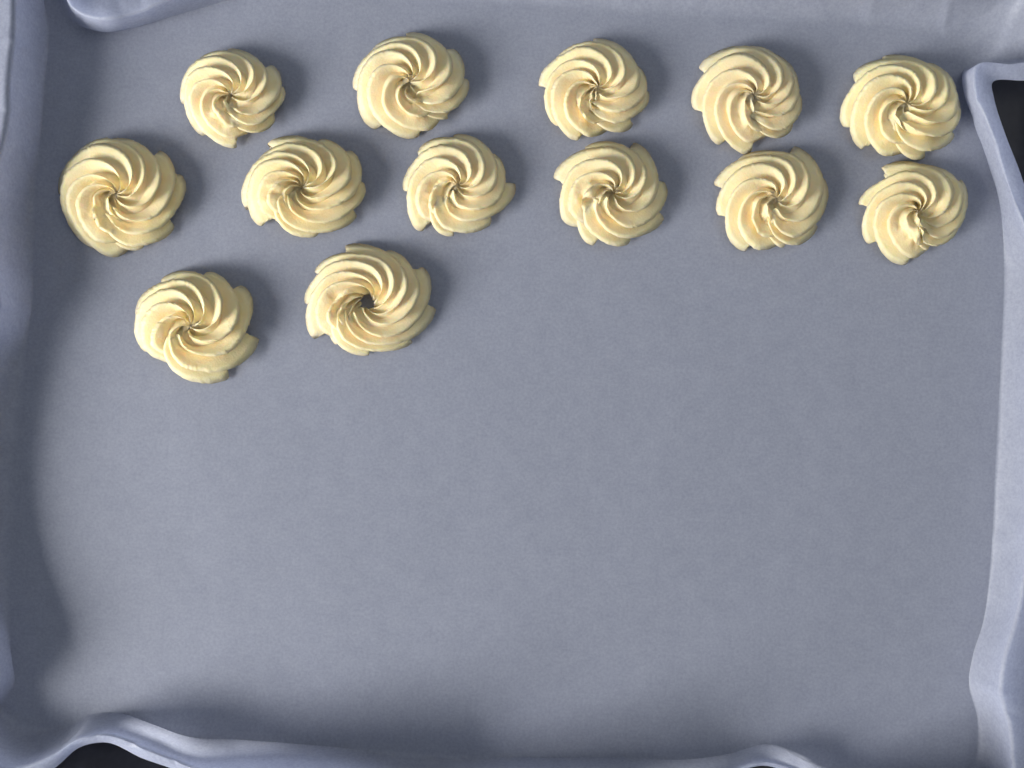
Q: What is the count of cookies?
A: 13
